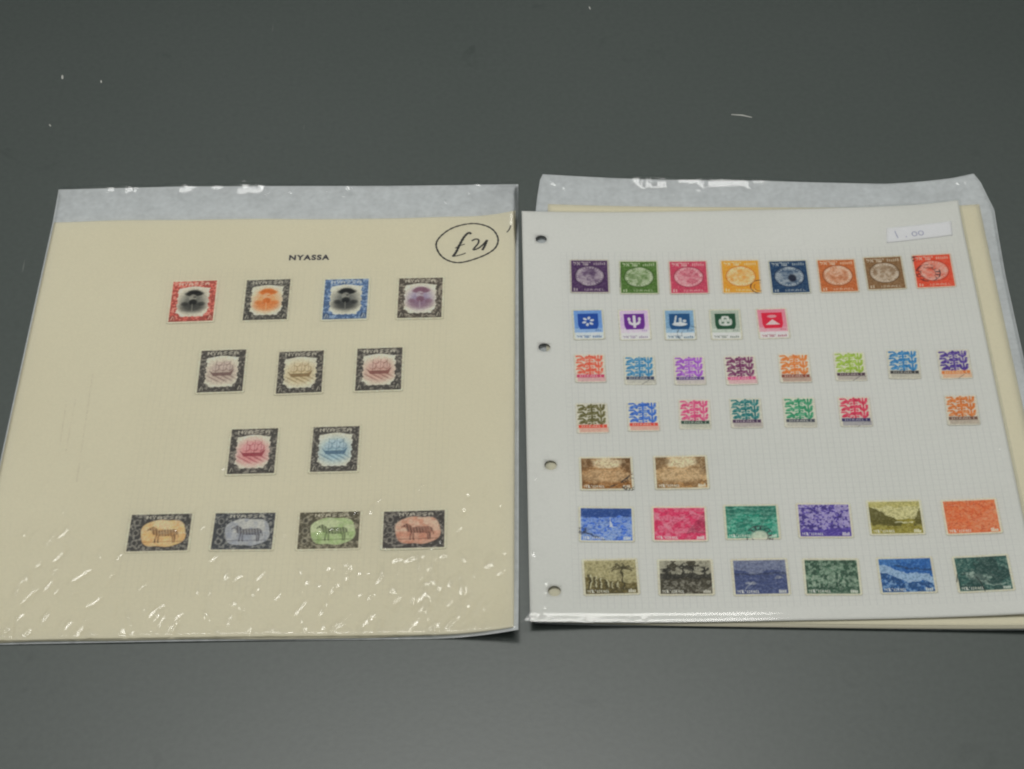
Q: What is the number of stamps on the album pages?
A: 55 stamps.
